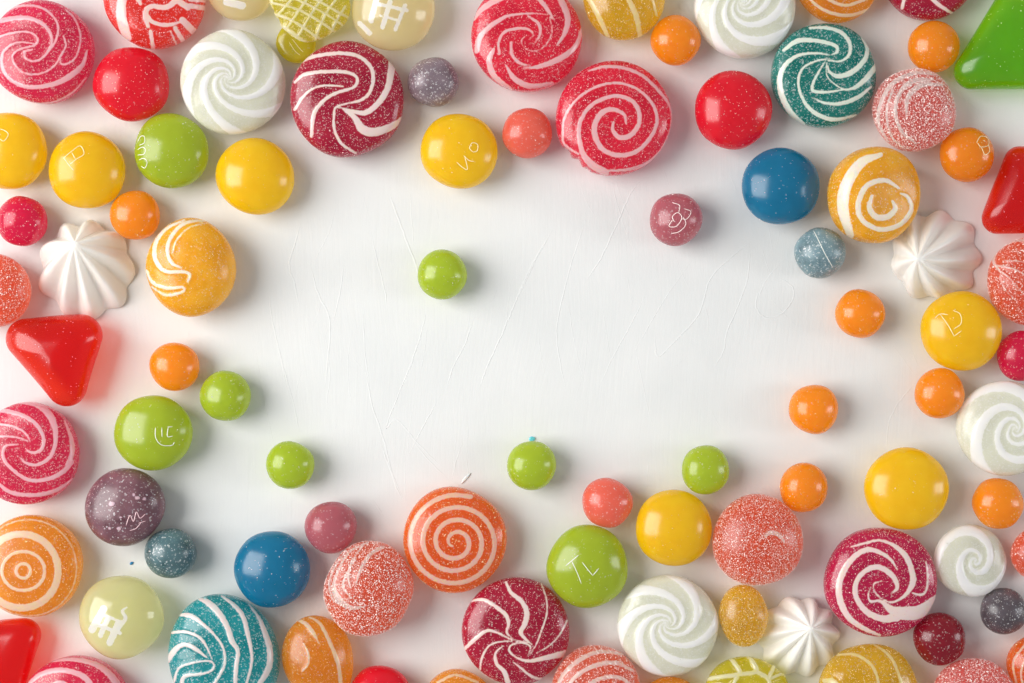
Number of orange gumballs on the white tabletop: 10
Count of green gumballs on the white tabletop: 8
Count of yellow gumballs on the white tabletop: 7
